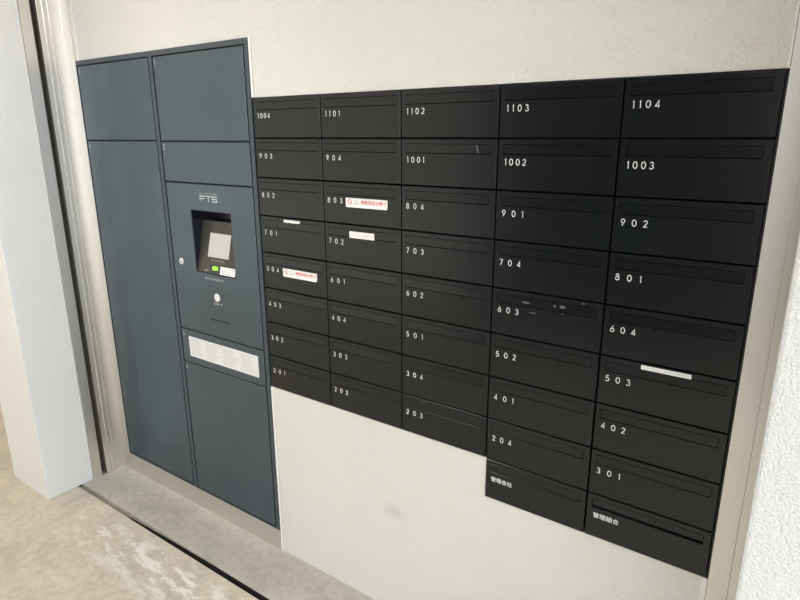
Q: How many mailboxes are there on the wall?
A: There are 42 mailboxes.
